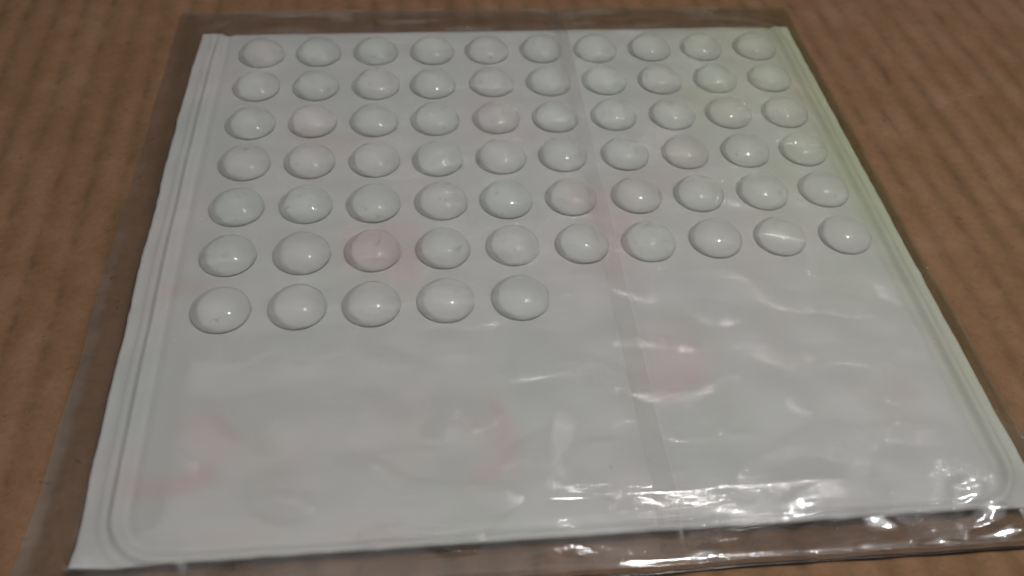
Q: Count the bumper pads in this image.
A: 65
